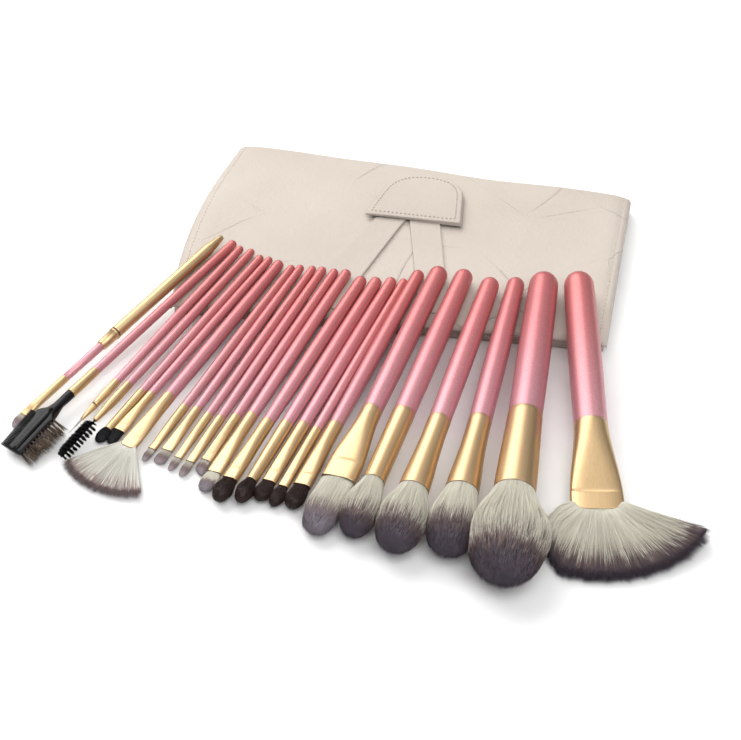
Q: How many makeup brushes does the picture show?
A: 24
